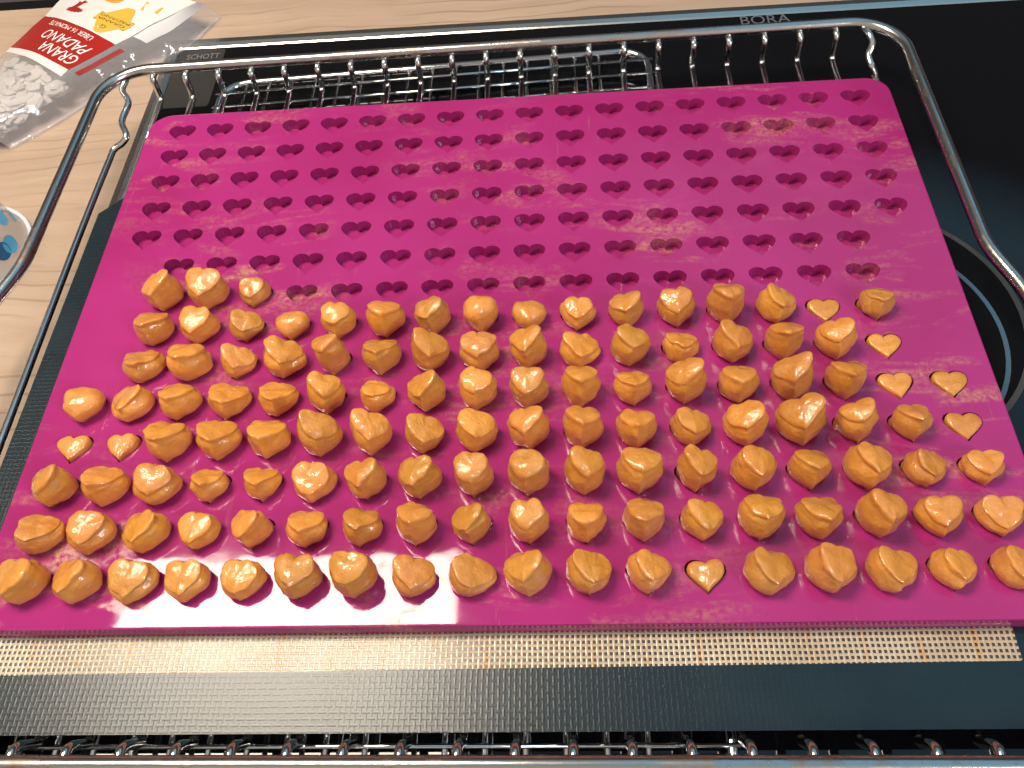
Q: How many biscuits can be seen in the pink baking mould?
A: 125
